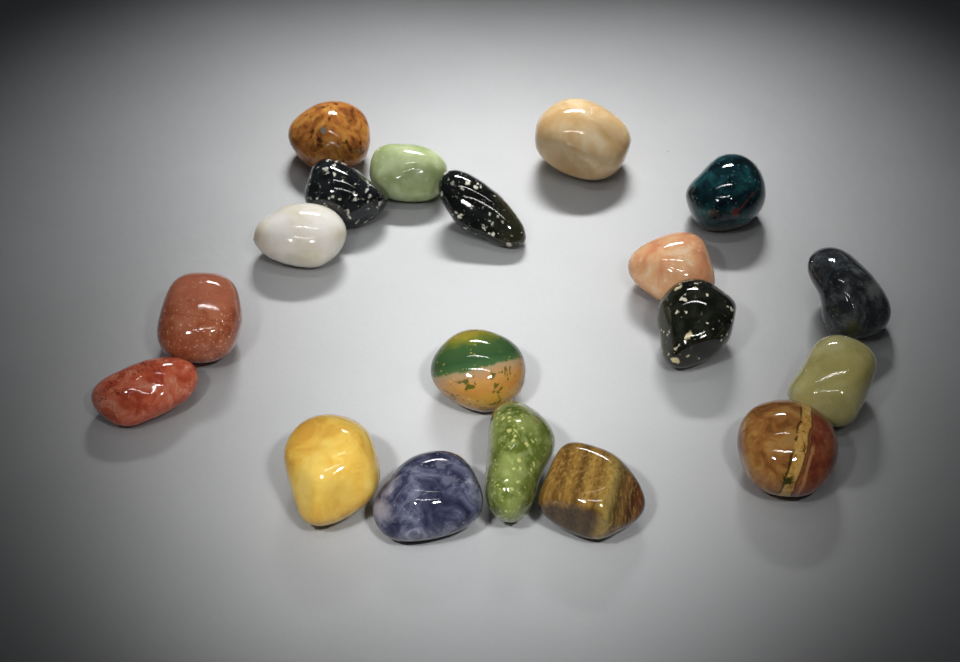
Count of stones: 19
